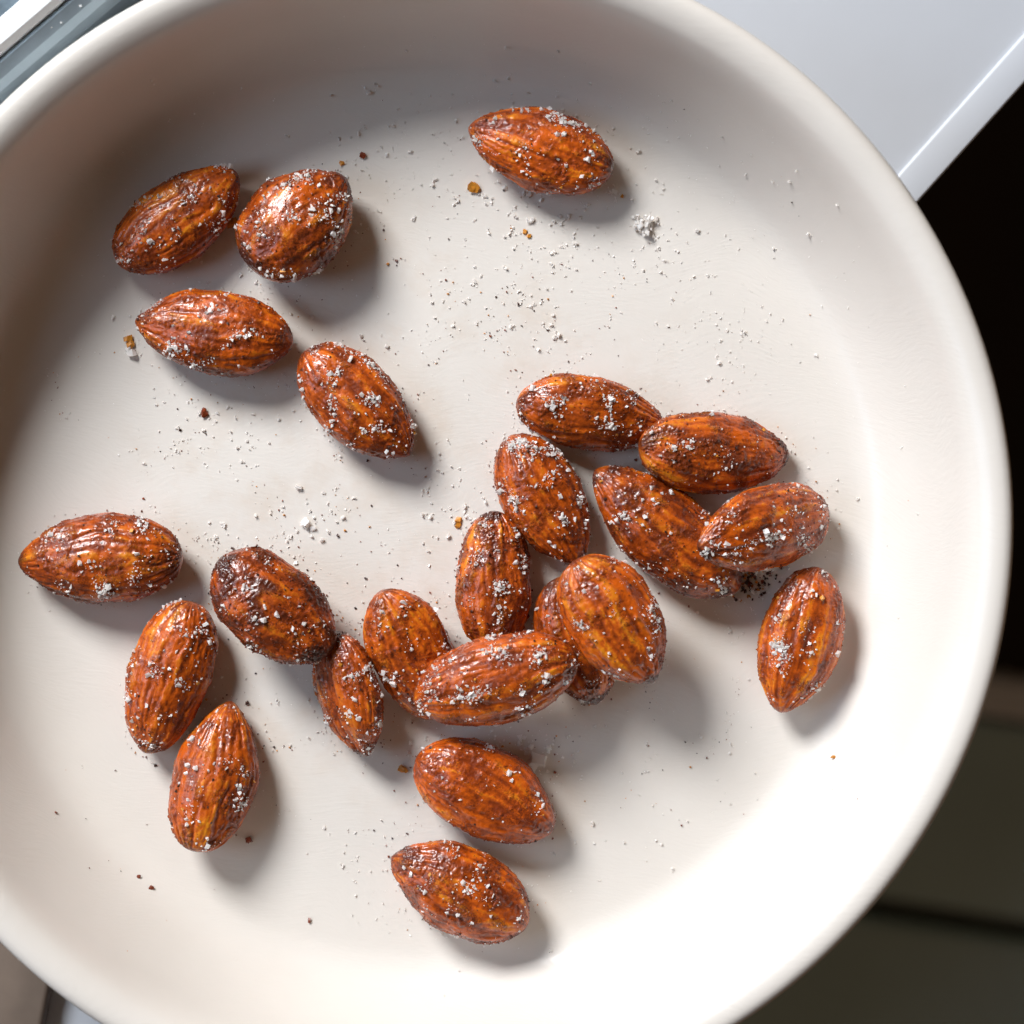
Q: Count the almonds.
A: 23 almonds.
